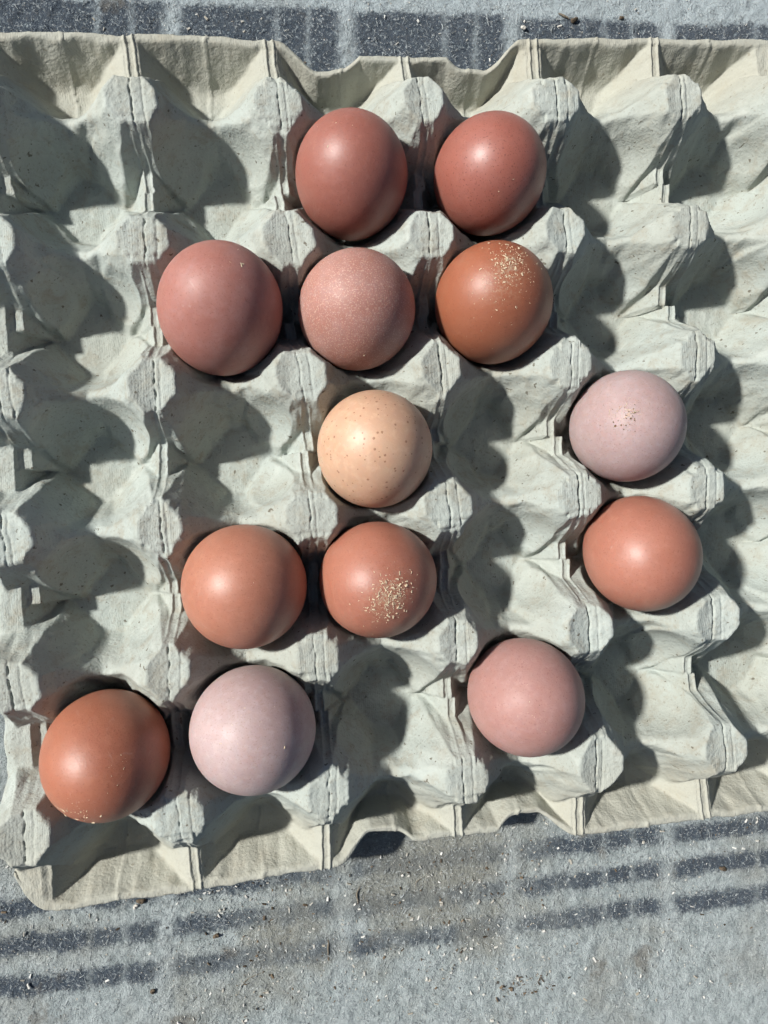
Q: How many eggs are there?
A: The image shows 13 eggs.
